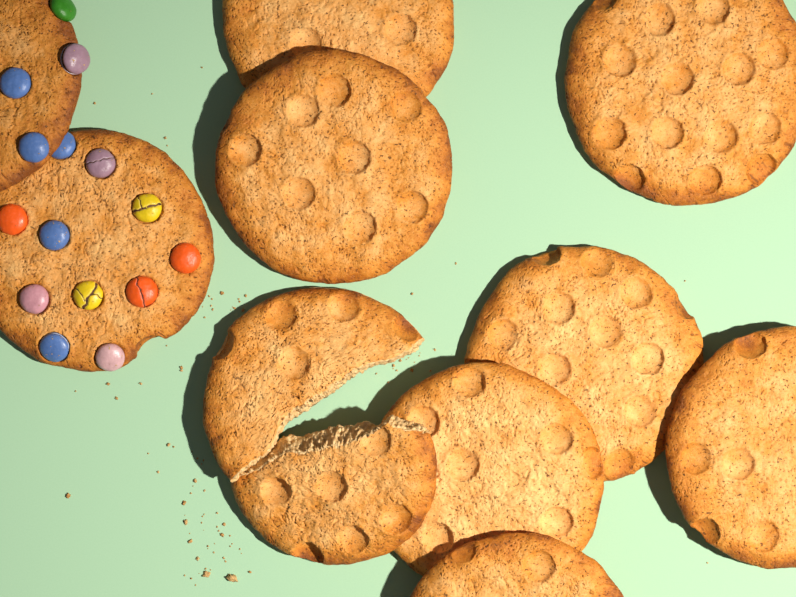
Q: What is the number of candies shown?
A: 15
